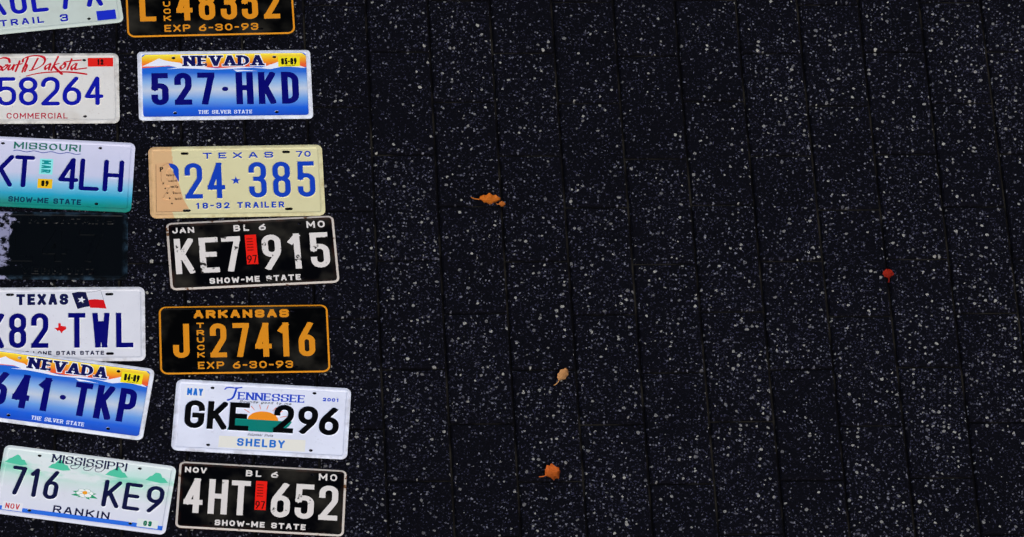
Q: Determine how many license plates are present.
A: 14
